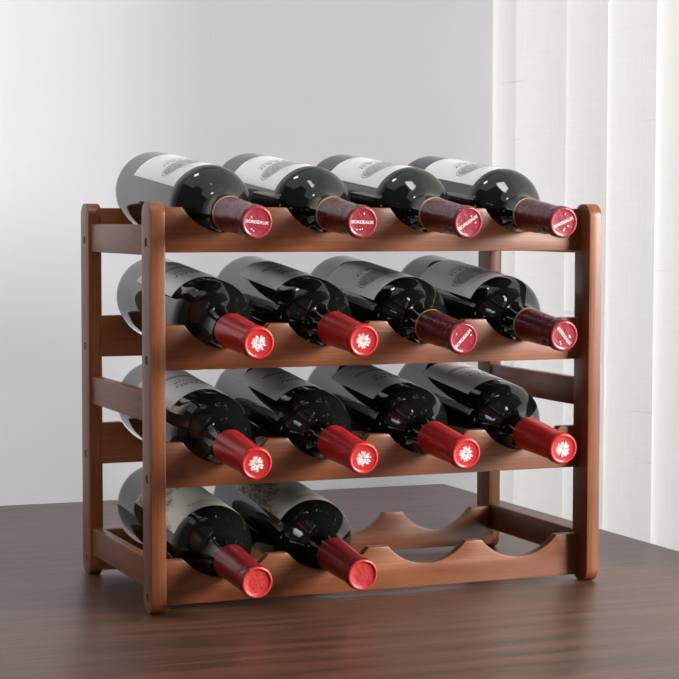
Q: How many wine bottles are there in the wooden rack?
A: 14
